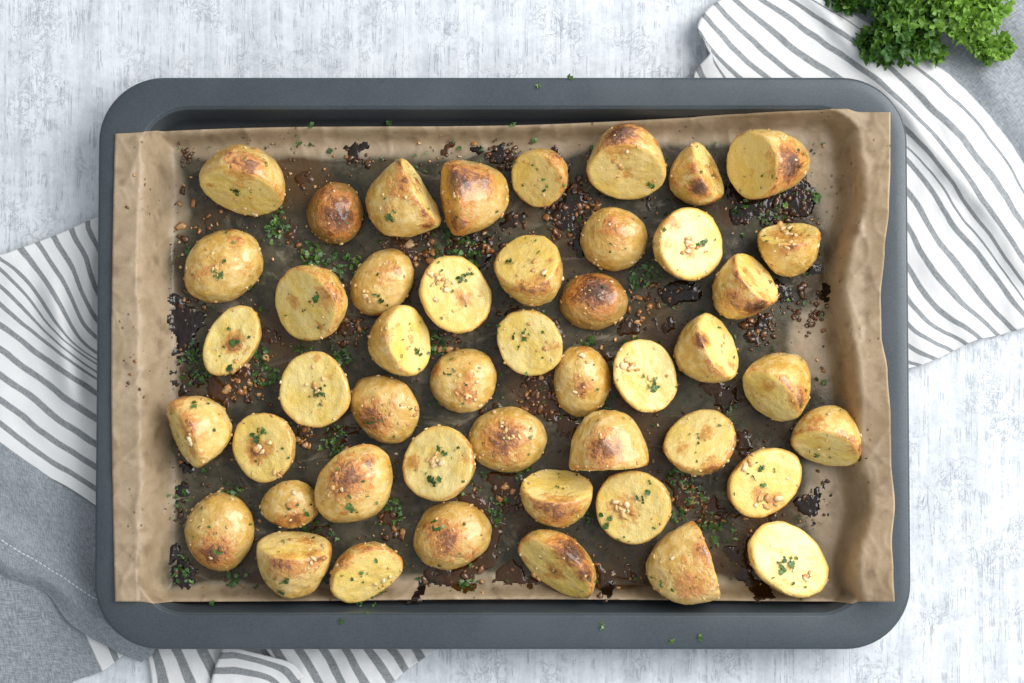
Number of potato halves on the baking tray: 47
